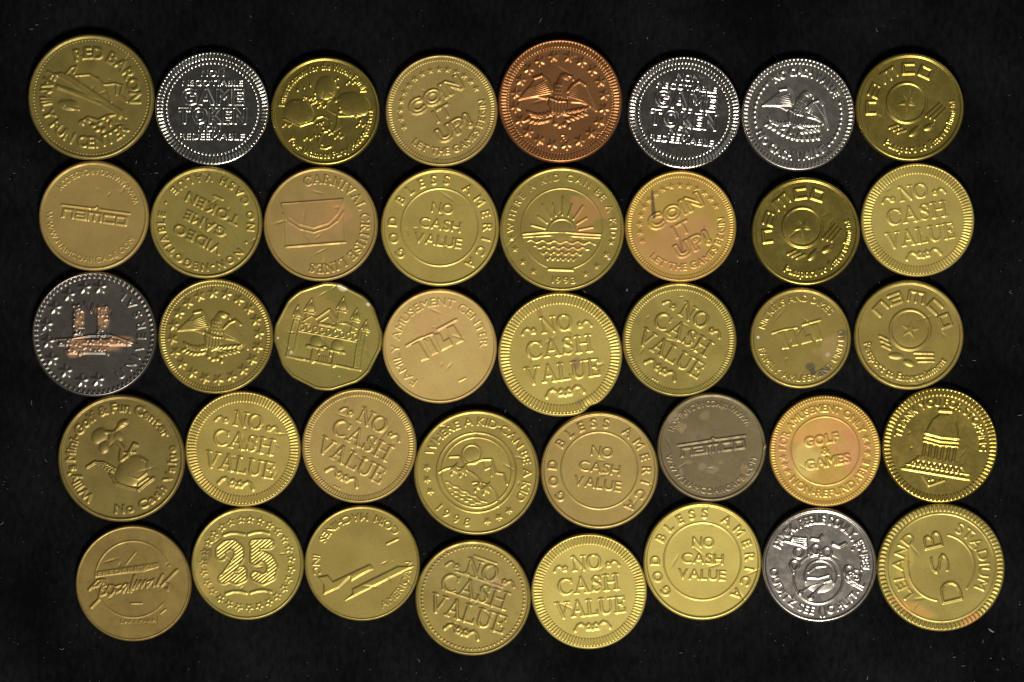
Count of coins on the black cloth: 40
